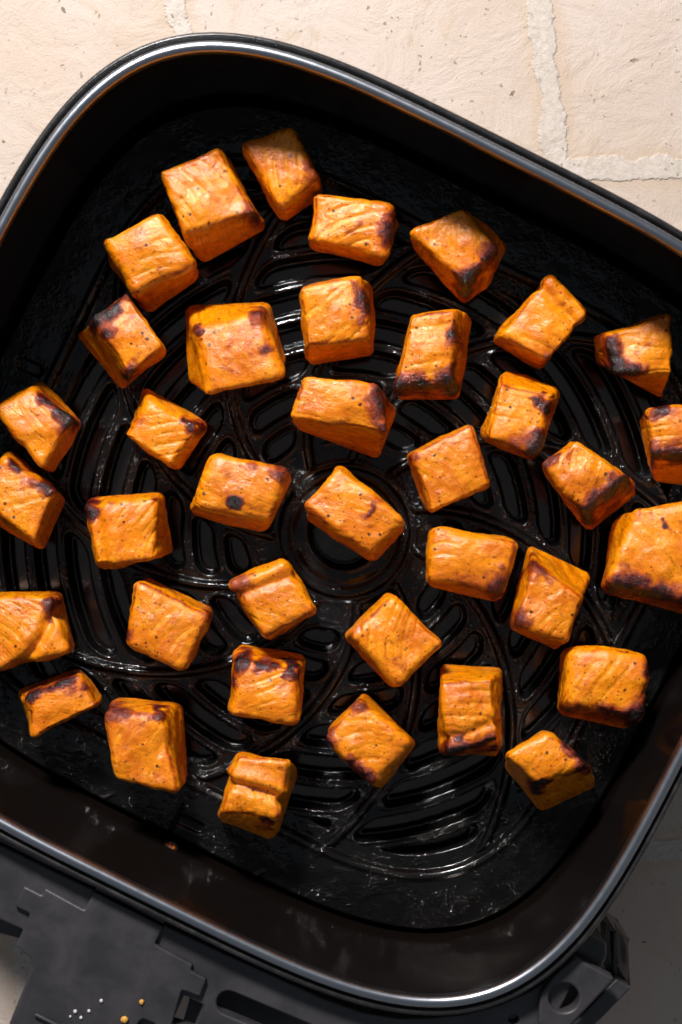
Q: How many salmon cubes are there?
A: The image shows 37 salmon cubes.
